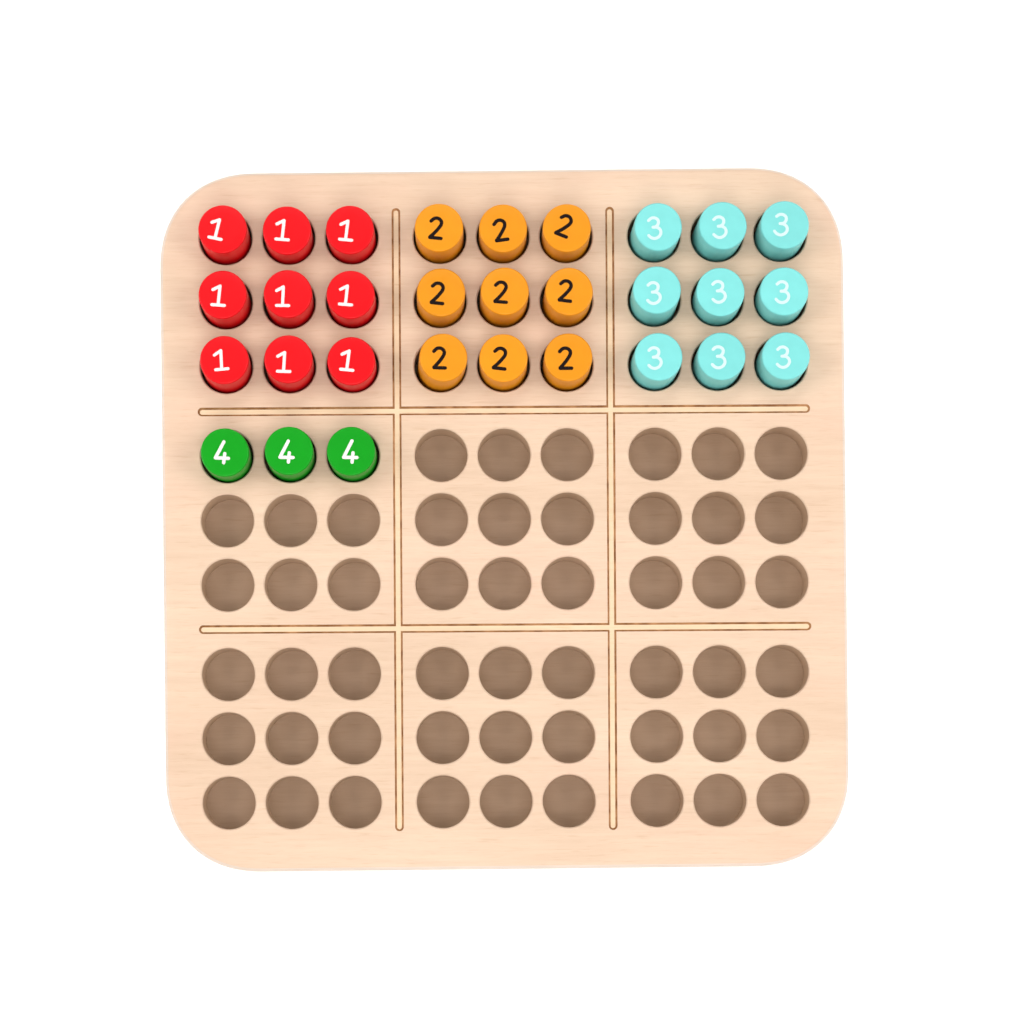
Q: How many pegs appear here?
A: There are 30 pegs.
